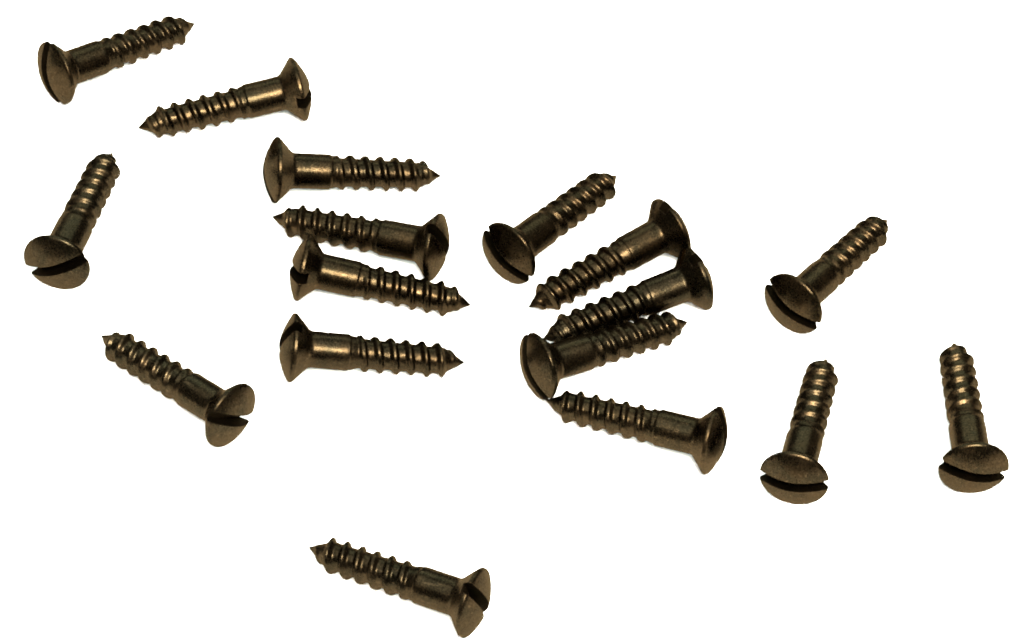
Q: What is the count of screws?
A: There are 17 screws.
